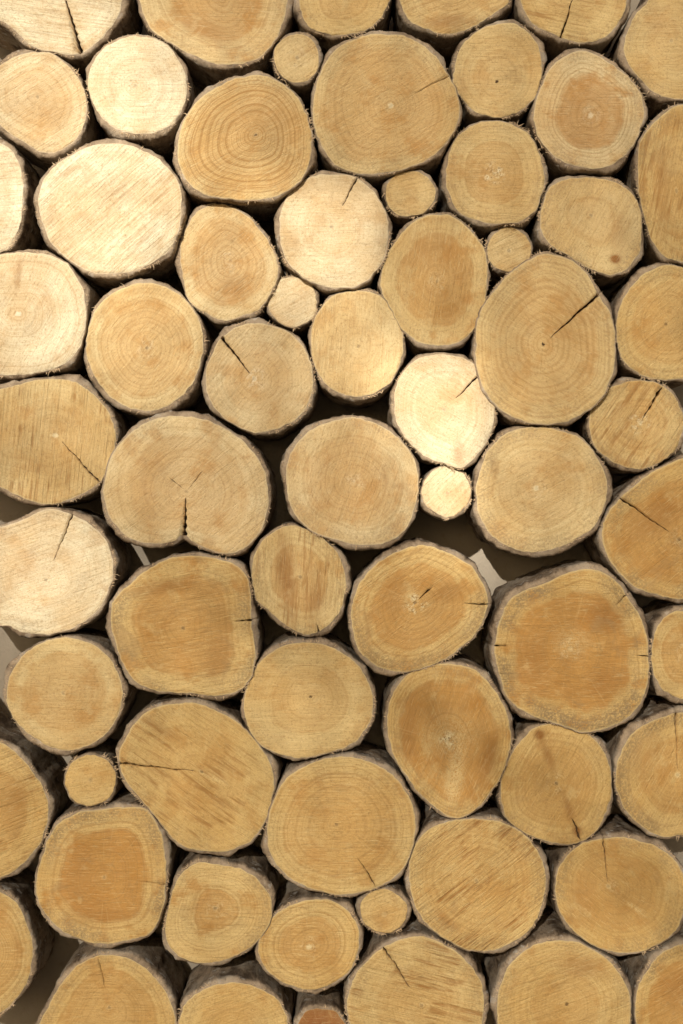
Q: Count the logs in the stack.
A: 66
